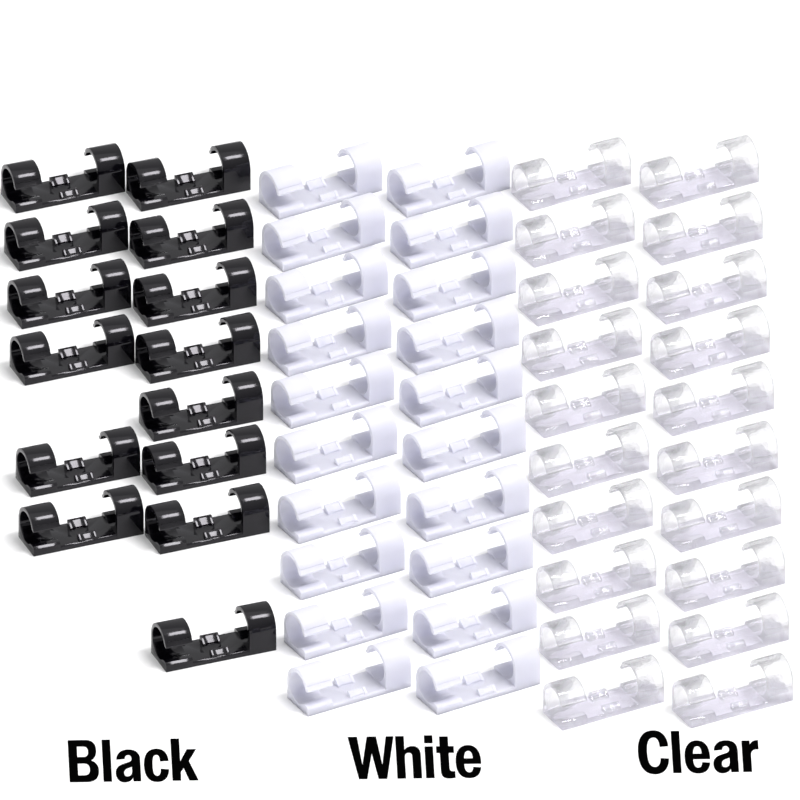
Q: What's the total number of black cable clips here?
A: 14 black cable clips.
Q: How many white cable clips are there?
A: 20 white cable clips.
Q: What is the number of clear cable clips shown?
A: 20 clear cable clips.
